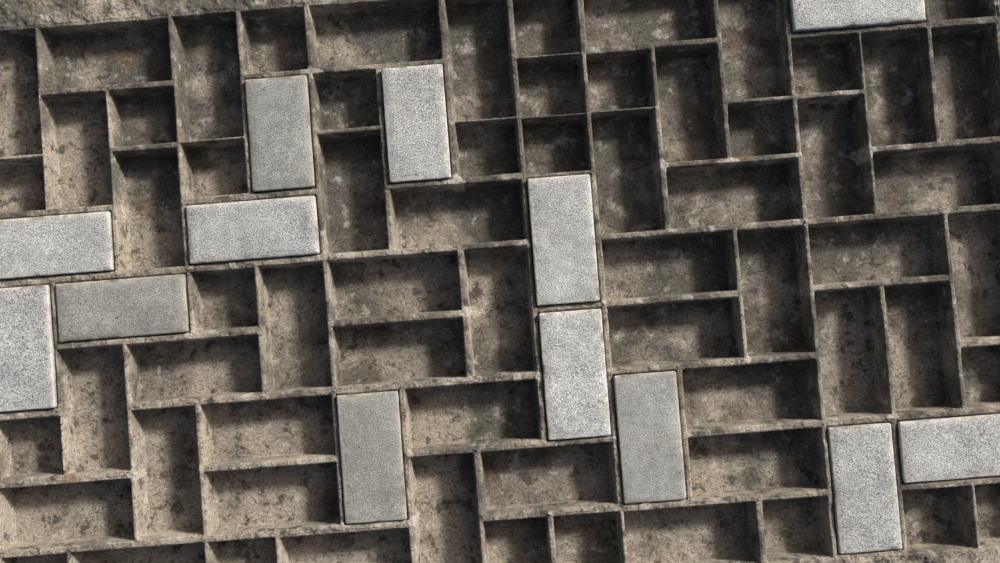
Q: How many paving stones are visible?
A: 13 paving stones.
